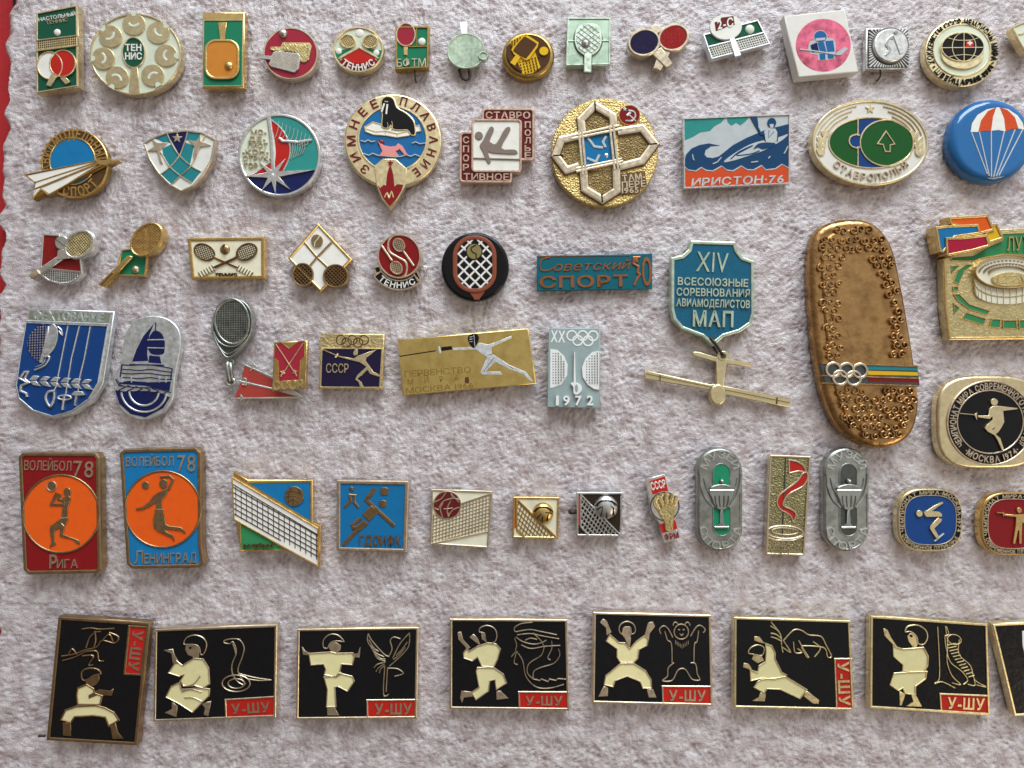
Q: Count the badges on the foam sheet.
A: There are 63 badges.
